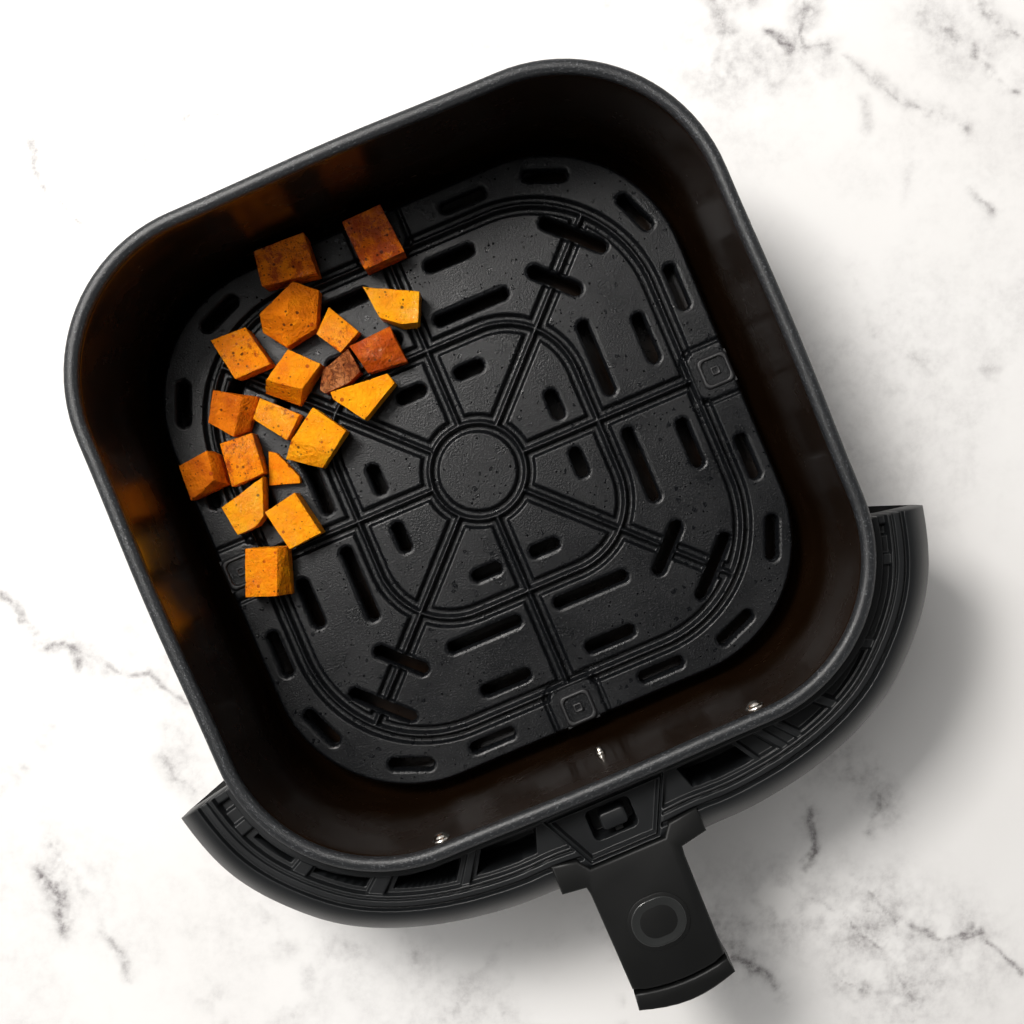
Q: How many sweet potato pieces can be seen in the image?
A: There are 19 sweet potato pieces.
